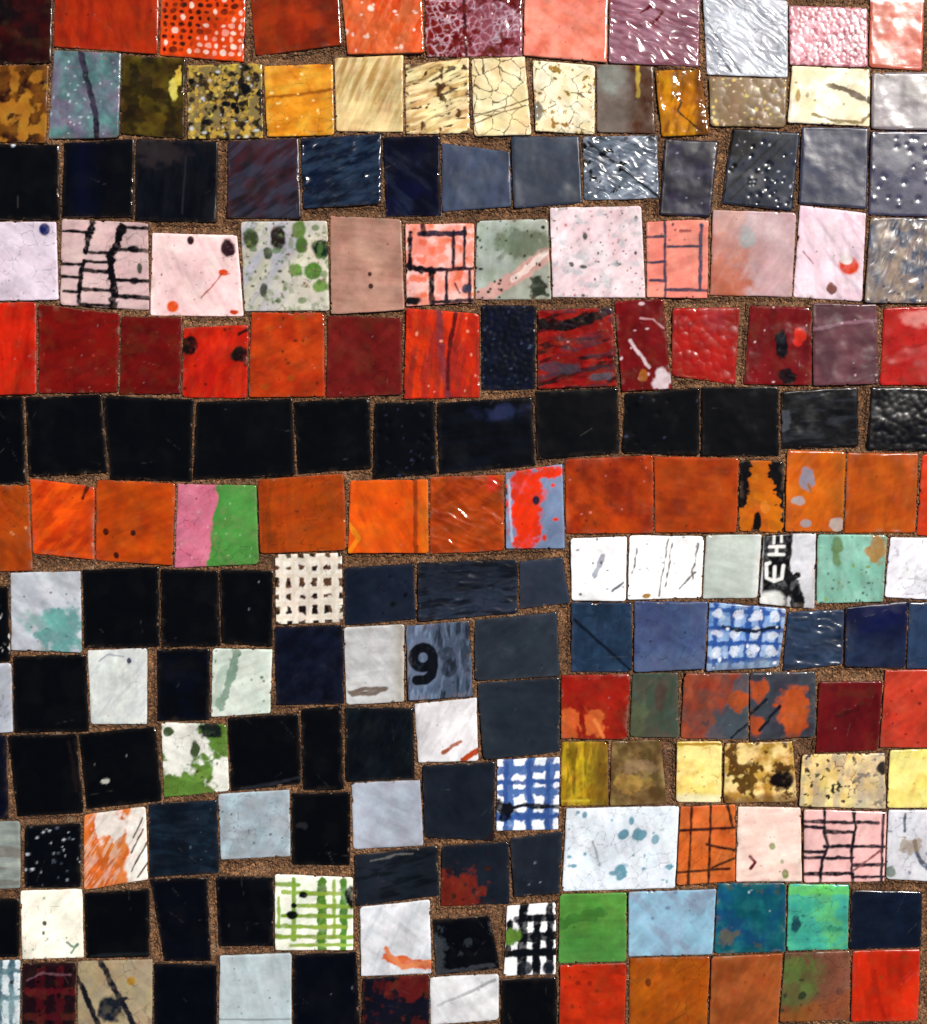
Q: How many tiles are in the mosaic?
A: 186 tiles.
